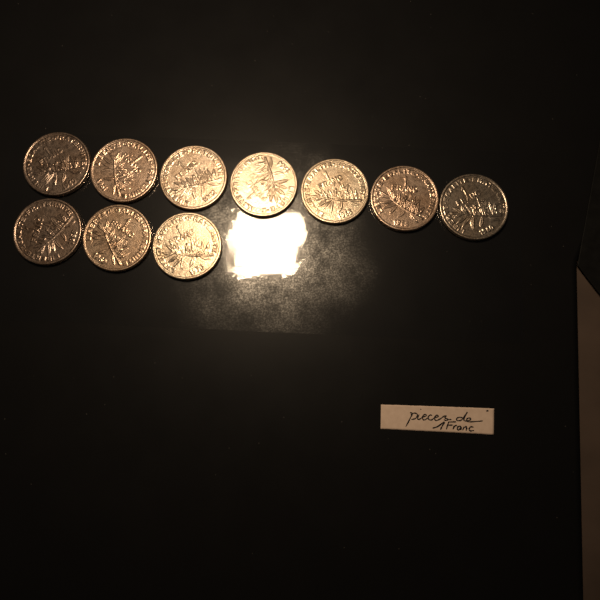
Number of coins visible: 10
